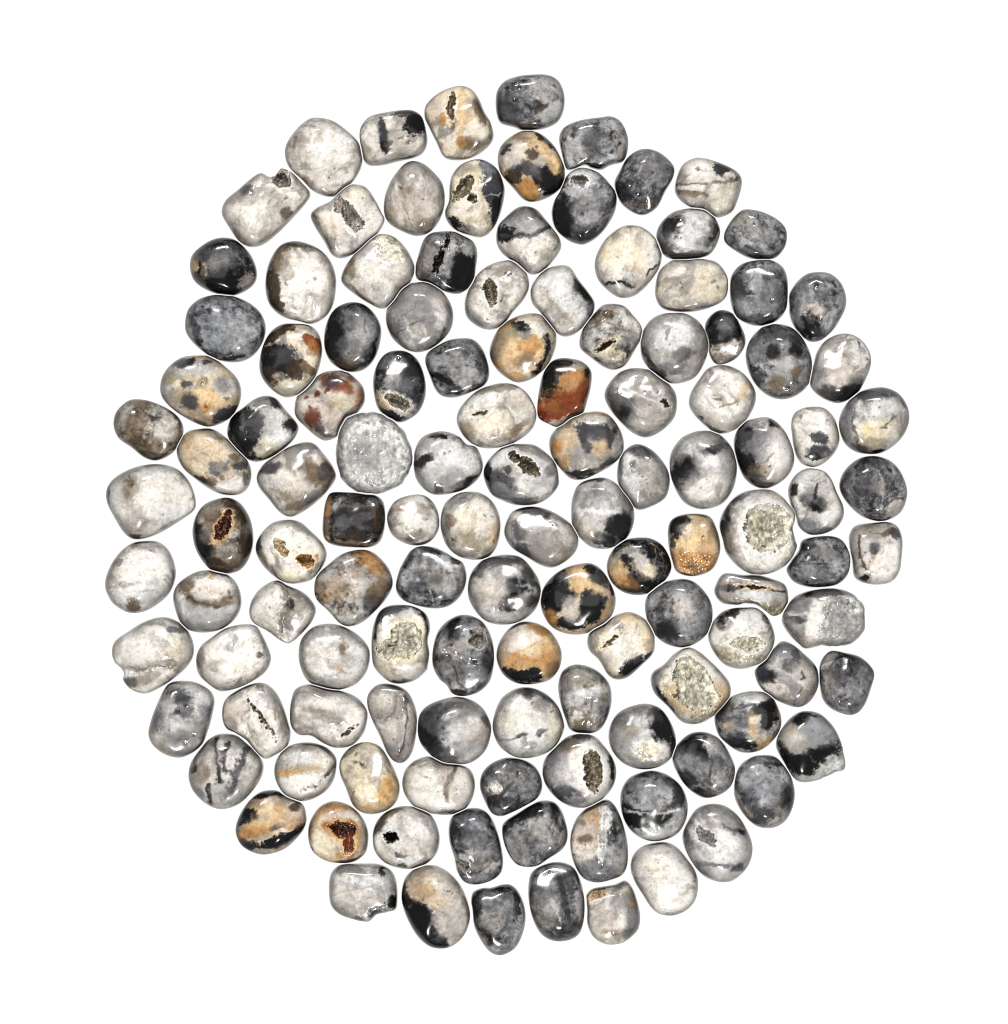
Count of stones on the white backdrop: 125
